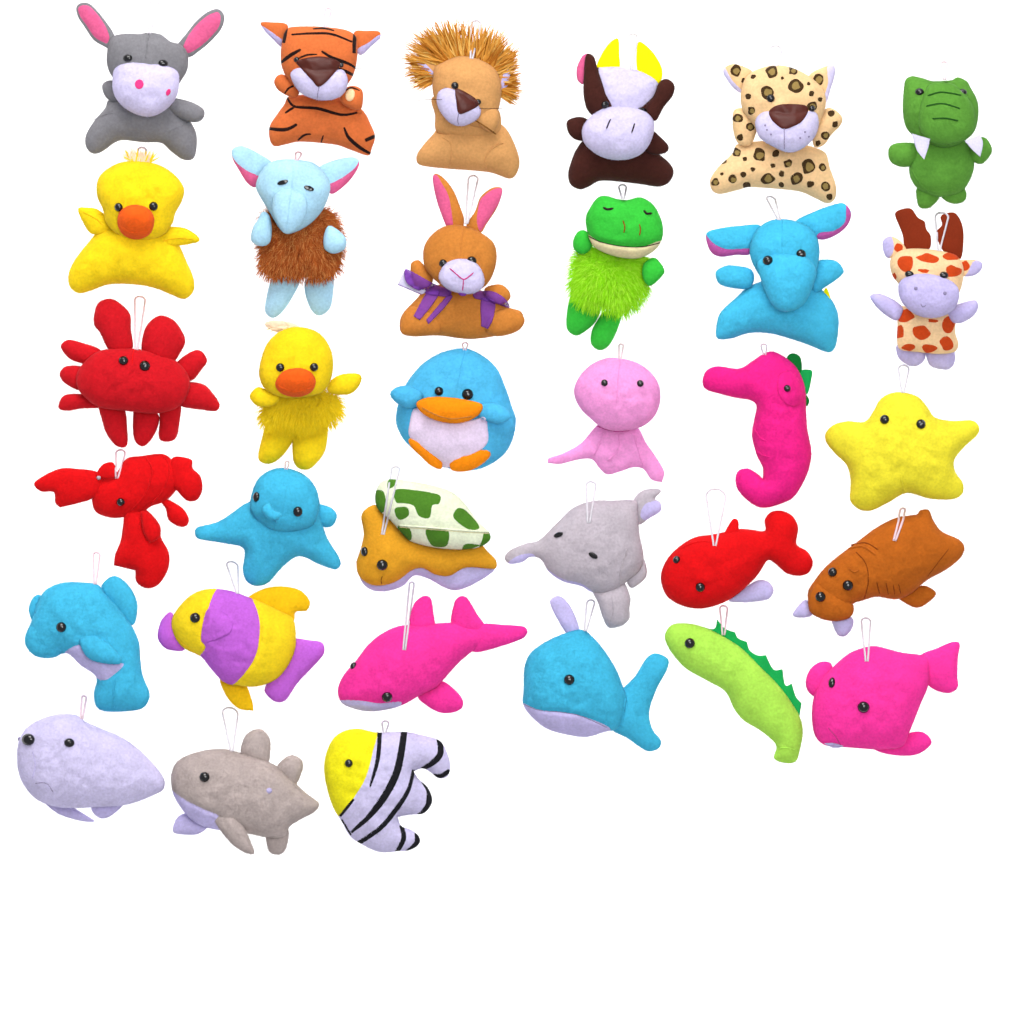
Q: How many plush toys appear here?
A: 33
